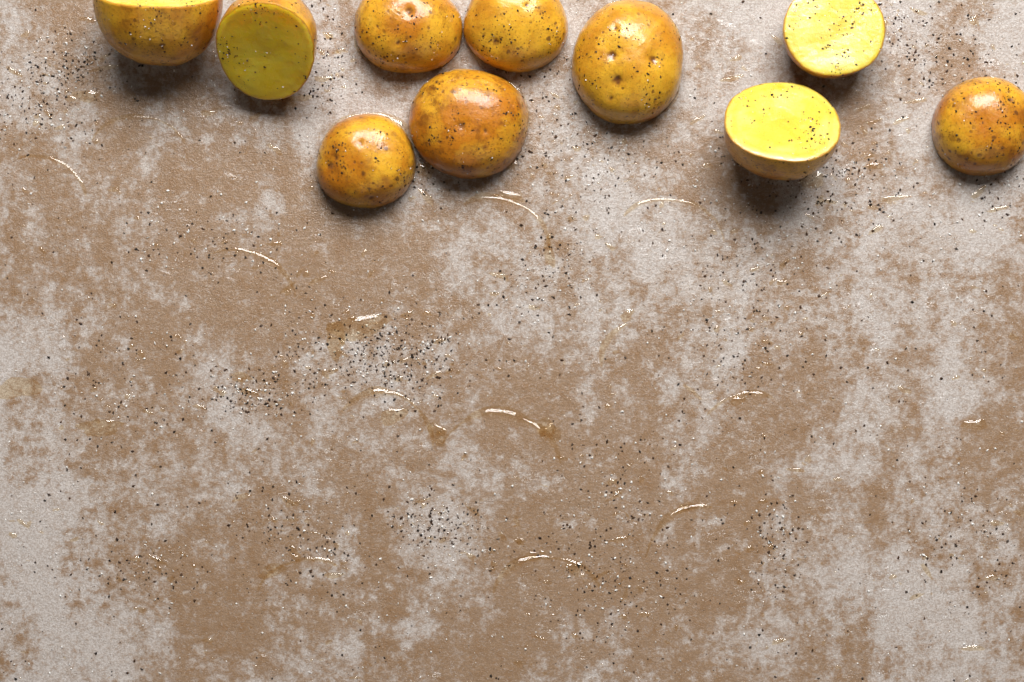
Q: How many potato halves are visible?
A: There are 10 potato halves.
